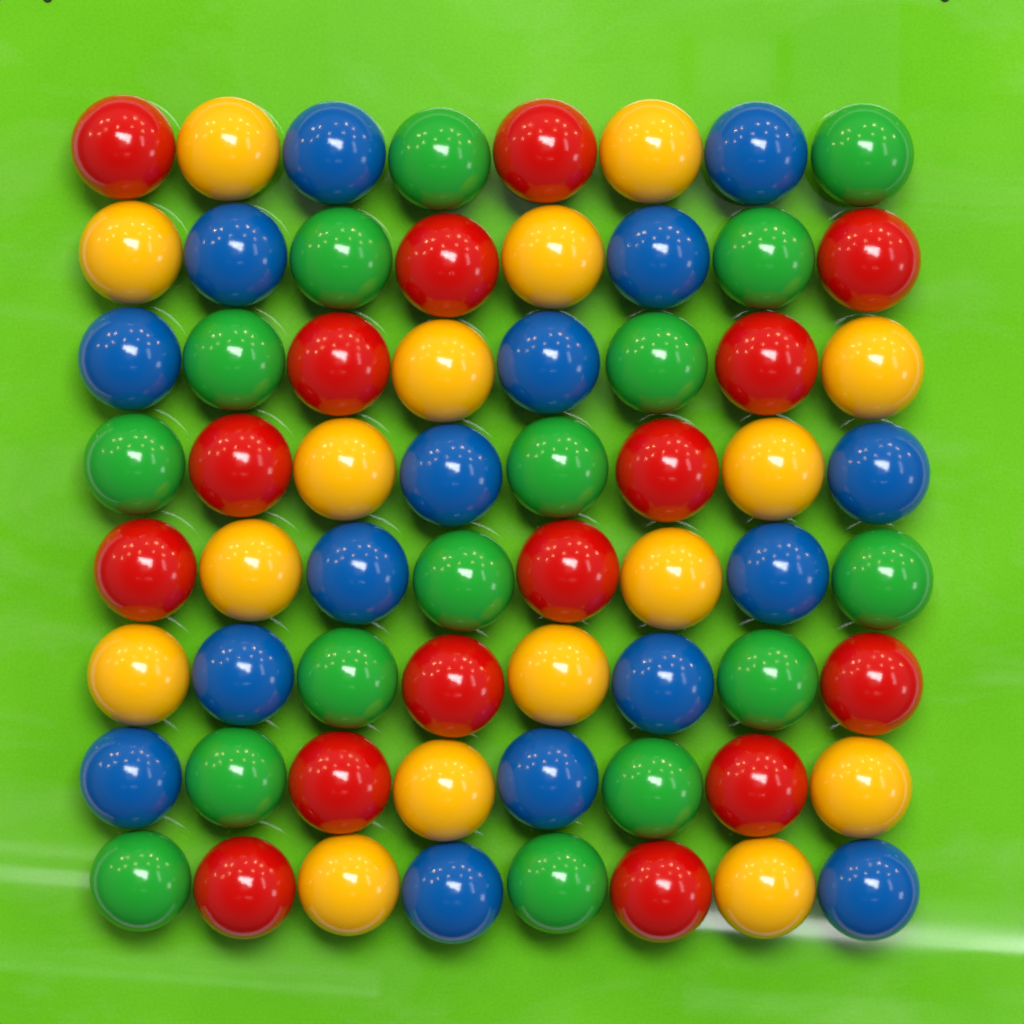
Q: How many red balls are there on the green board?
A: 16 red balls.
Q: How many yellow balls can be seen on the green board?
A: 16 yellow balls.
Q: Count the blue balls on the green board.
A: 16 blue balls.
